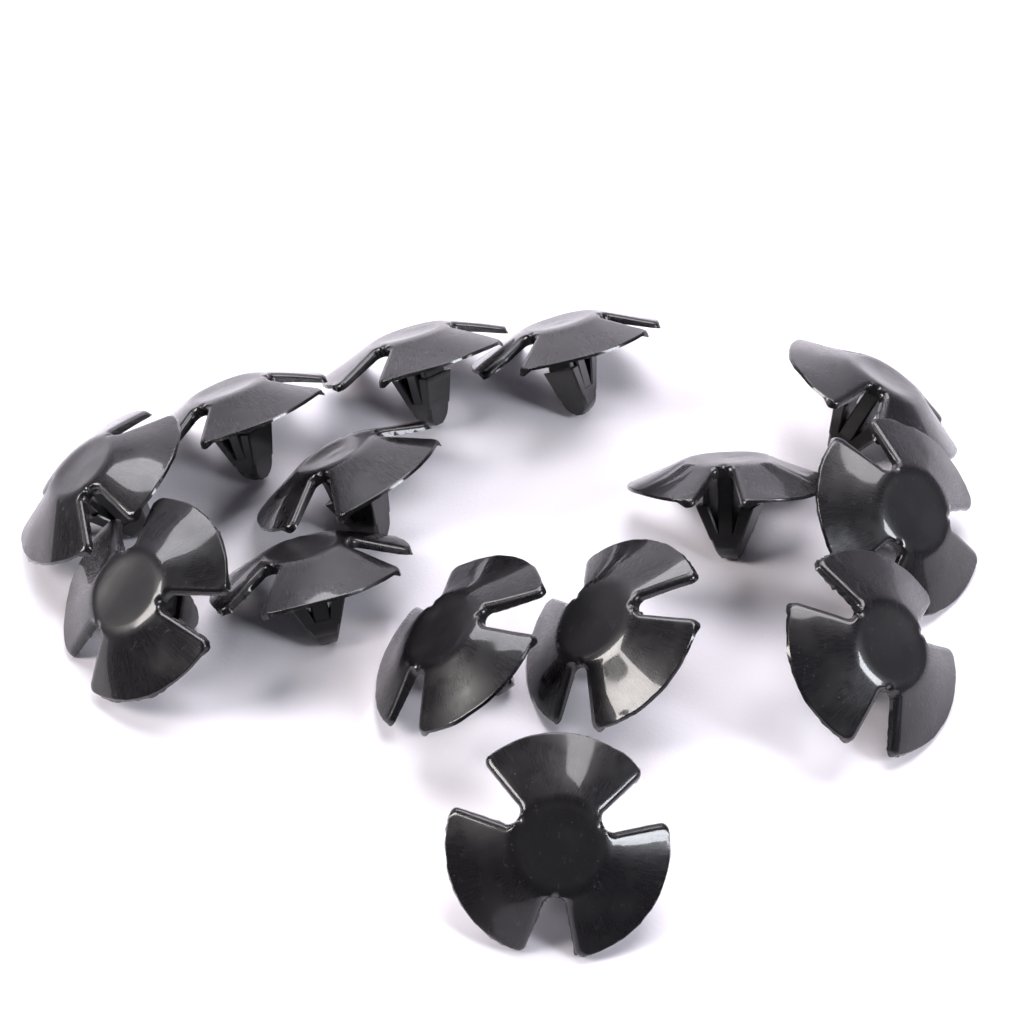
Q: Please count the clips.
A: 14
